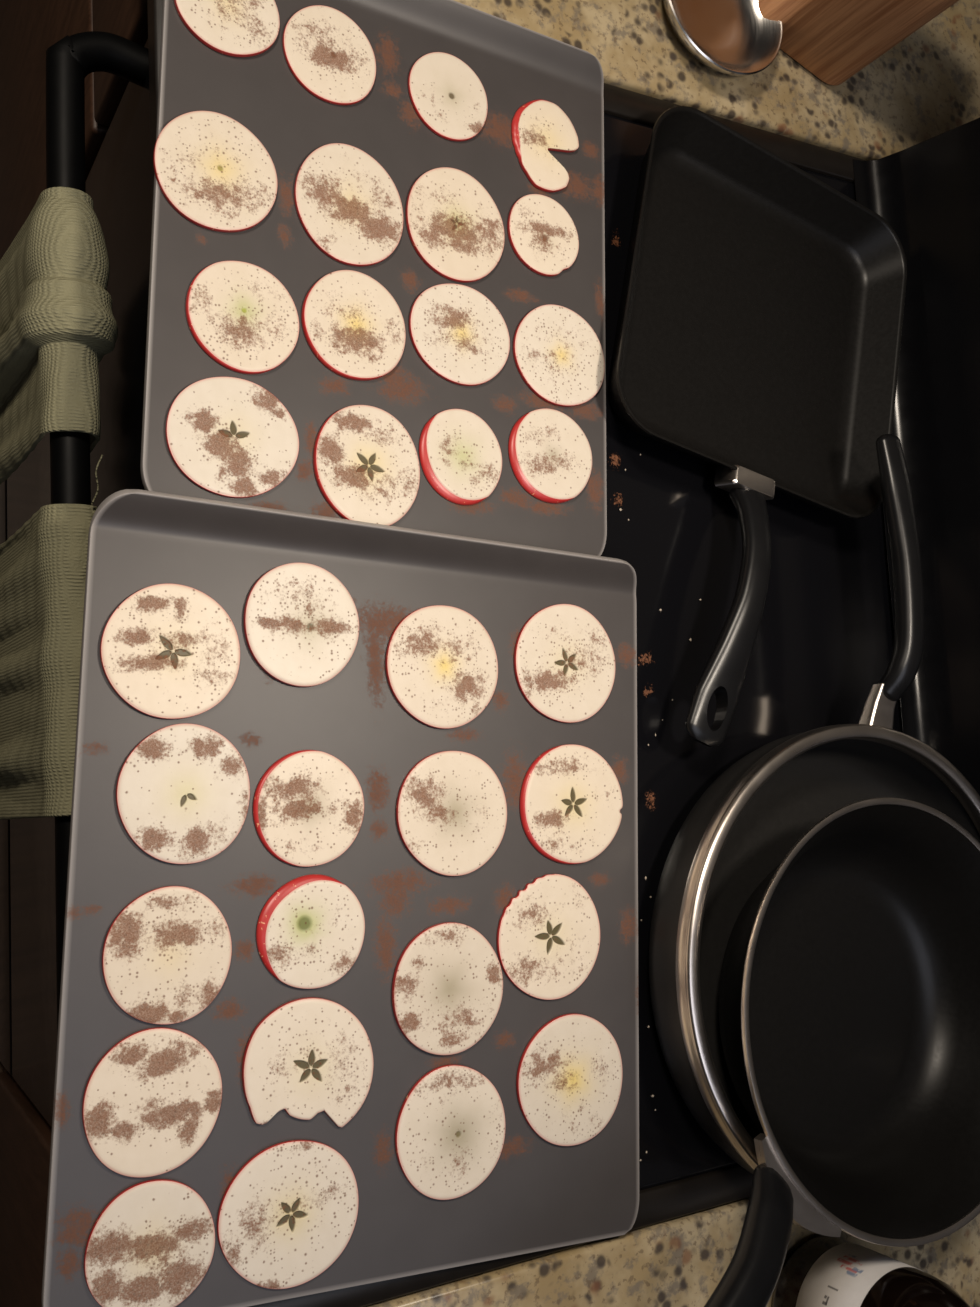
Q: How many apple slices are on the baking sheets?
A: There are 34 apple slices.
